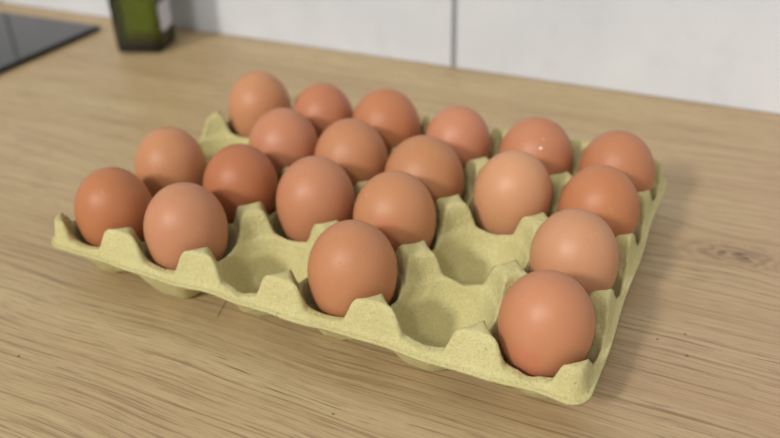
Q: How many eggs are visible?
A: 20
